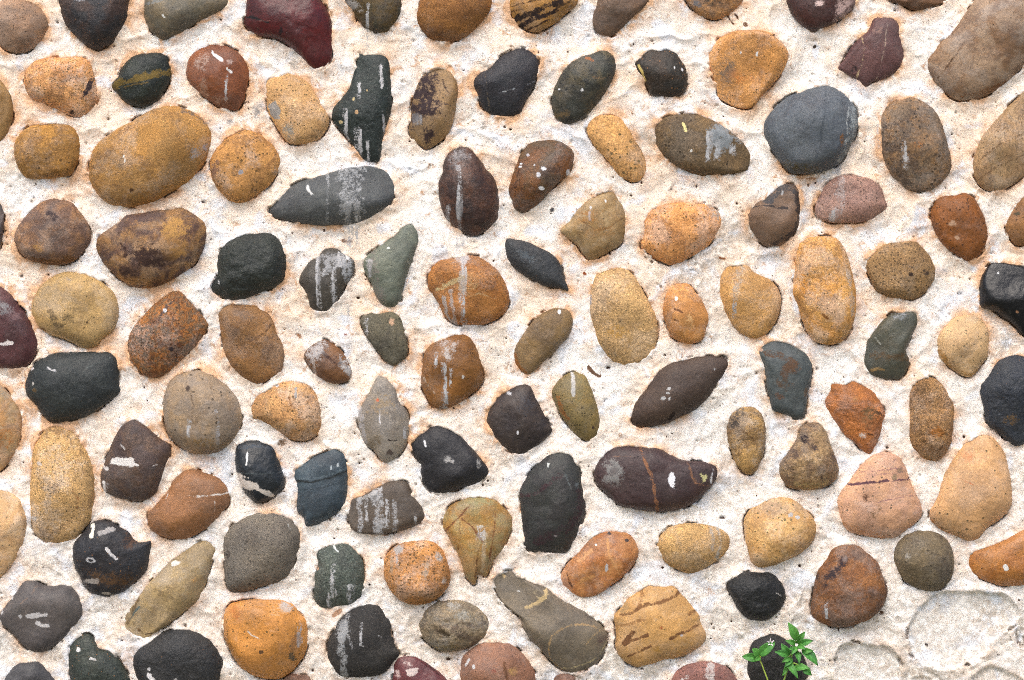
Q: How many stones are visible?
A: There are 119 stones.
